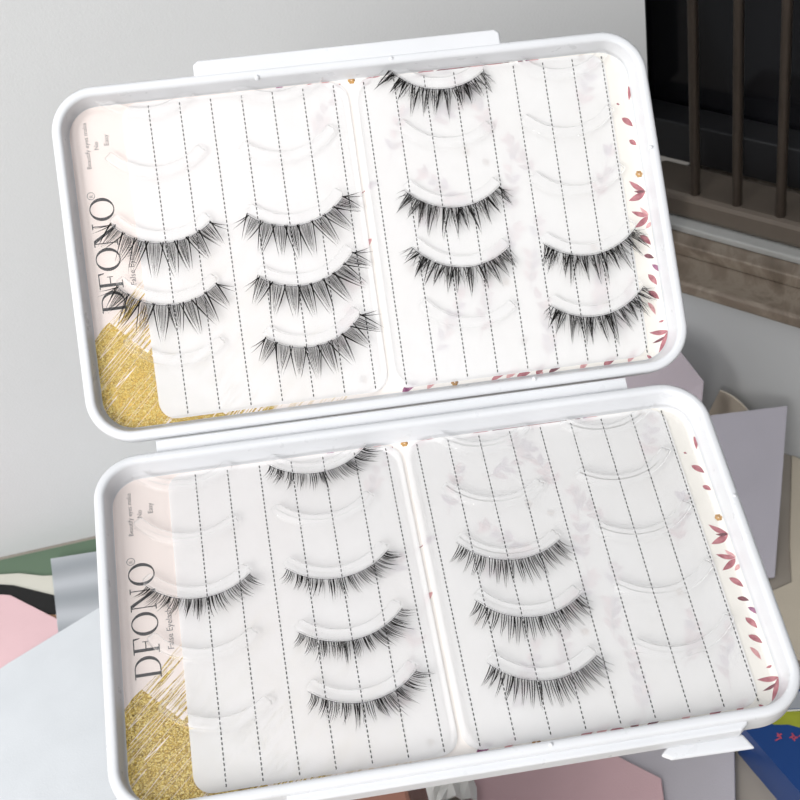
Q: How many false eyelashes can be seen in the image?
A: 18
